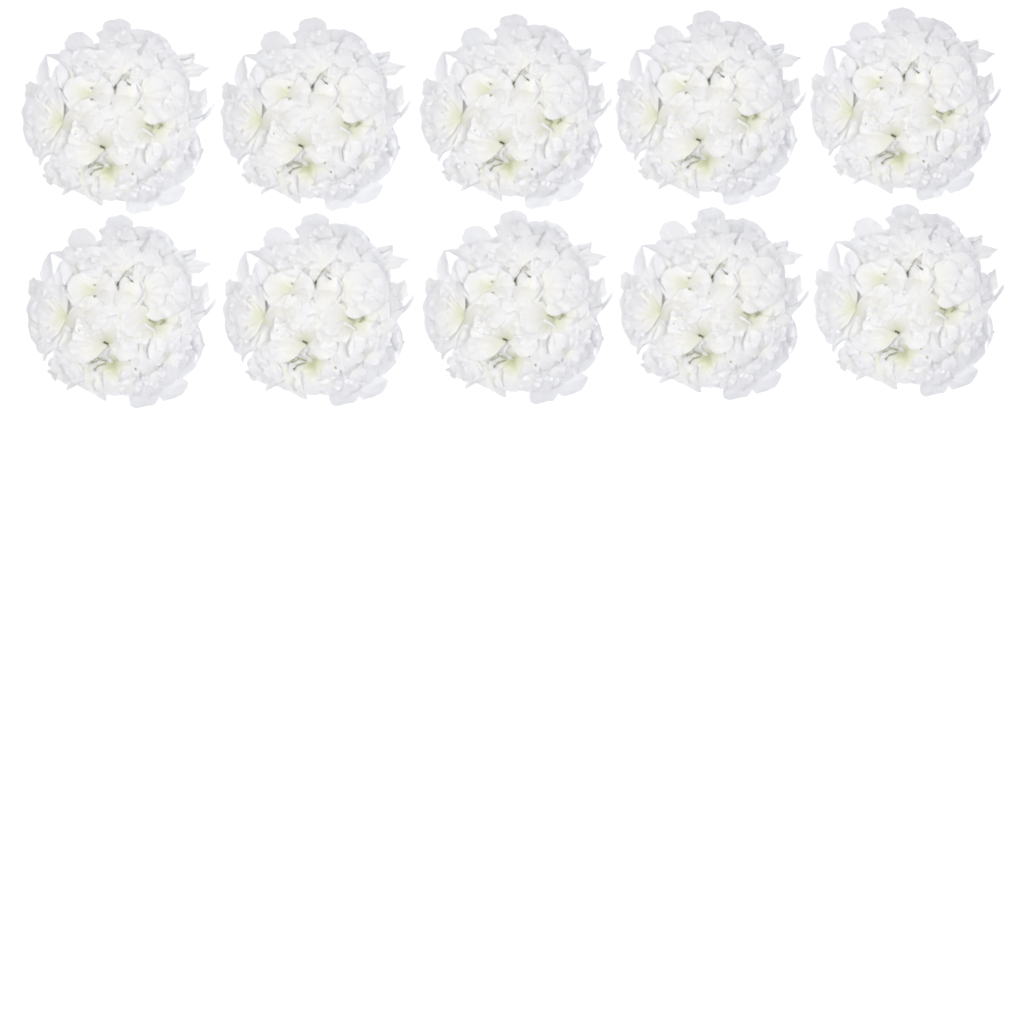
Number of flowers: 10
